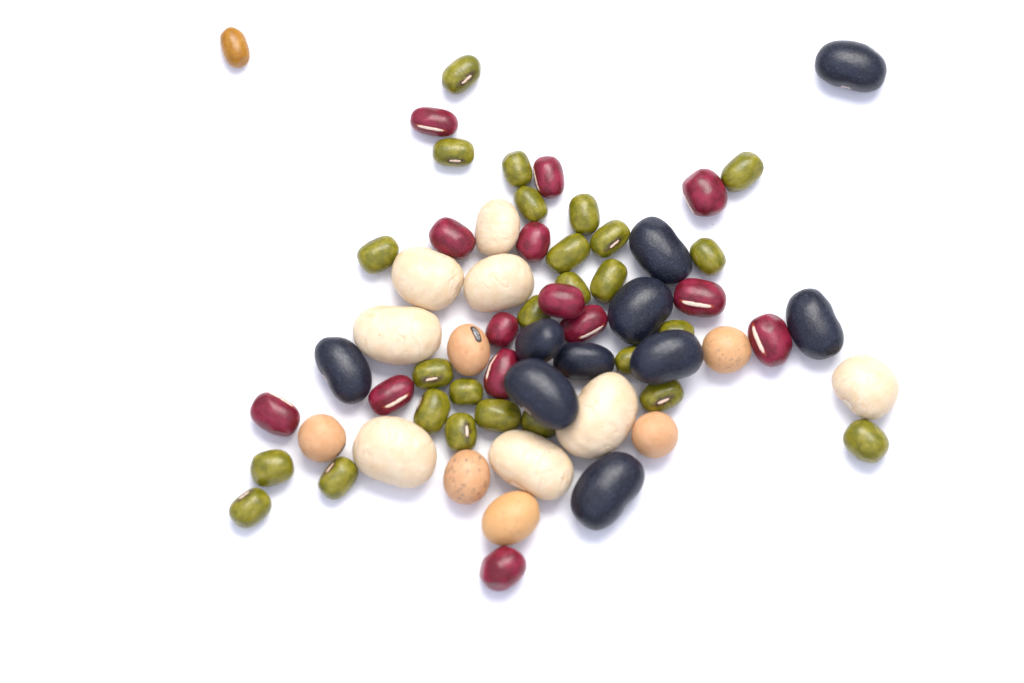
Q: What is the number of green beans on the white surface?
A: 26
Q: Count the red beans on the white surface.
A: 14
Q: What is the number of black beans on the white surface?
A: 10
